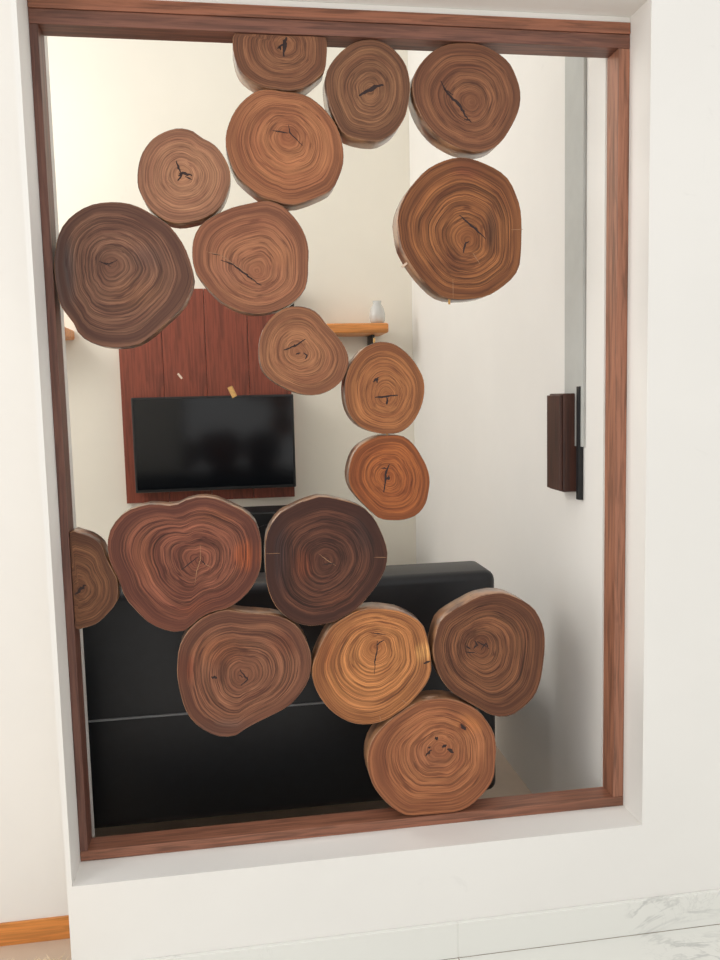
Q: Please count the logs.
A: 18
